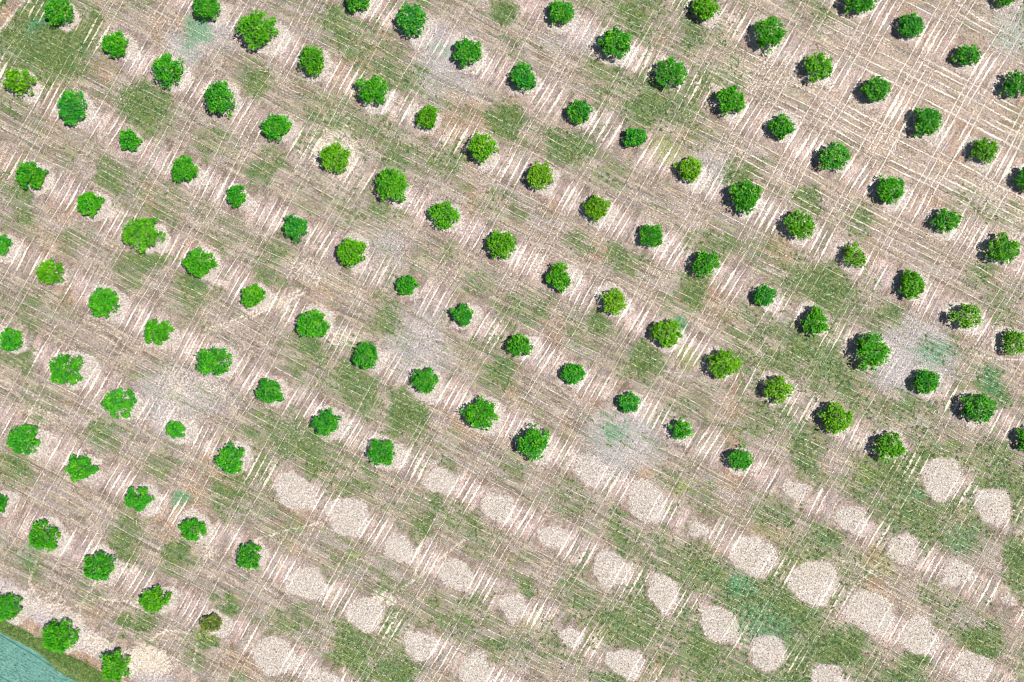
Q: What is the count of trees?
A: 116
